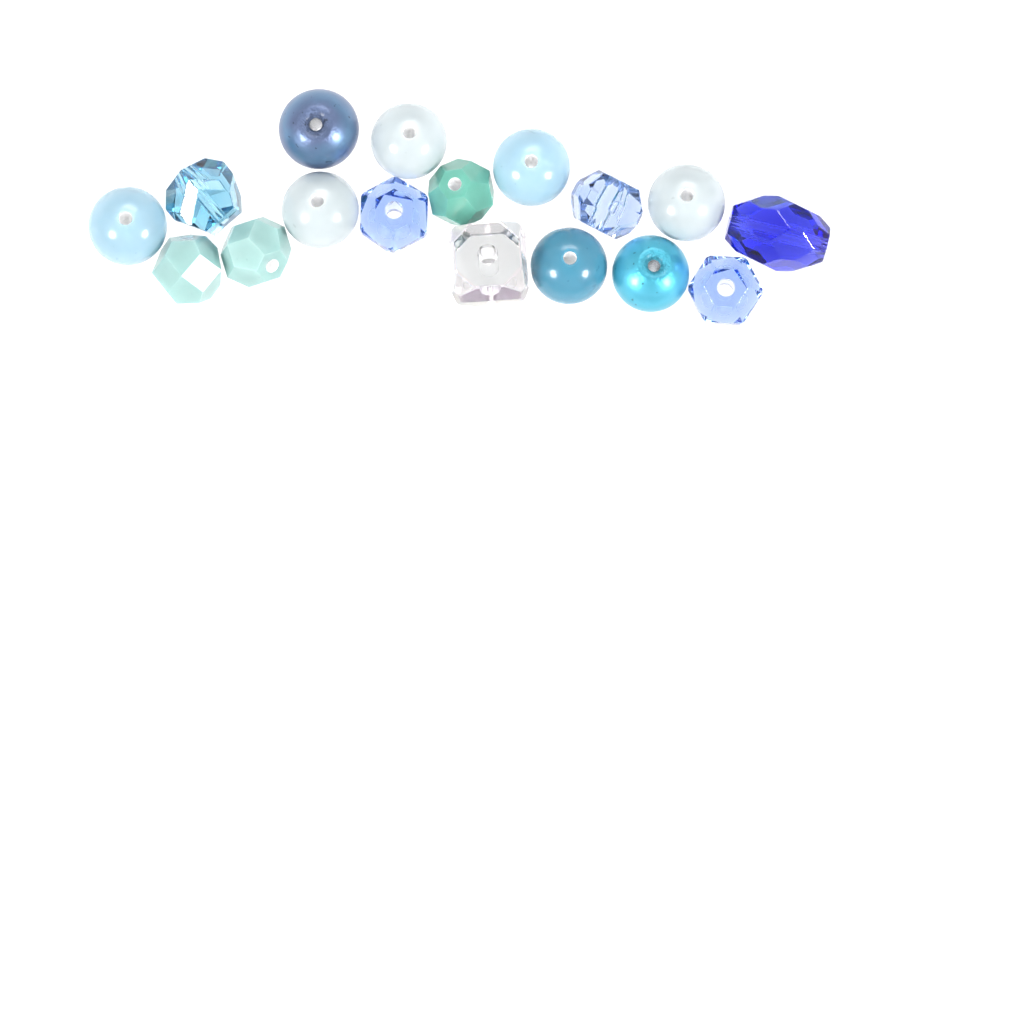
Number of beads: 17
